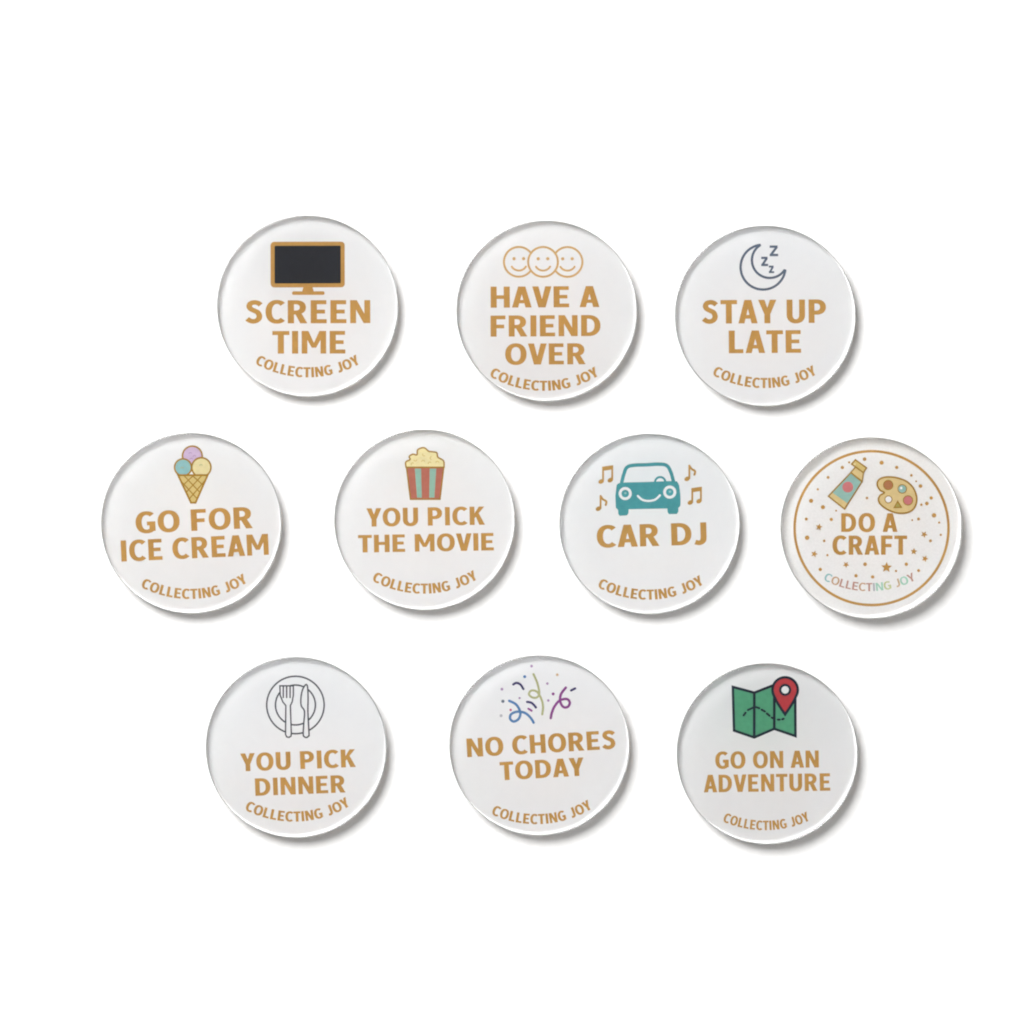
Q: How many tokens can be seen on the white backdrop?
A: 10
